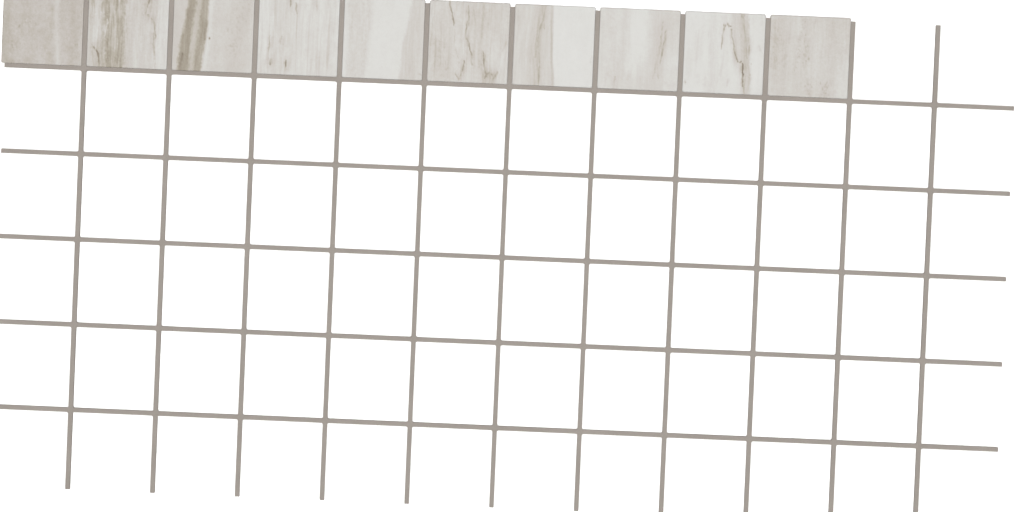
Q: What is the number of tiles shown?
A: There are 10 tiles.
